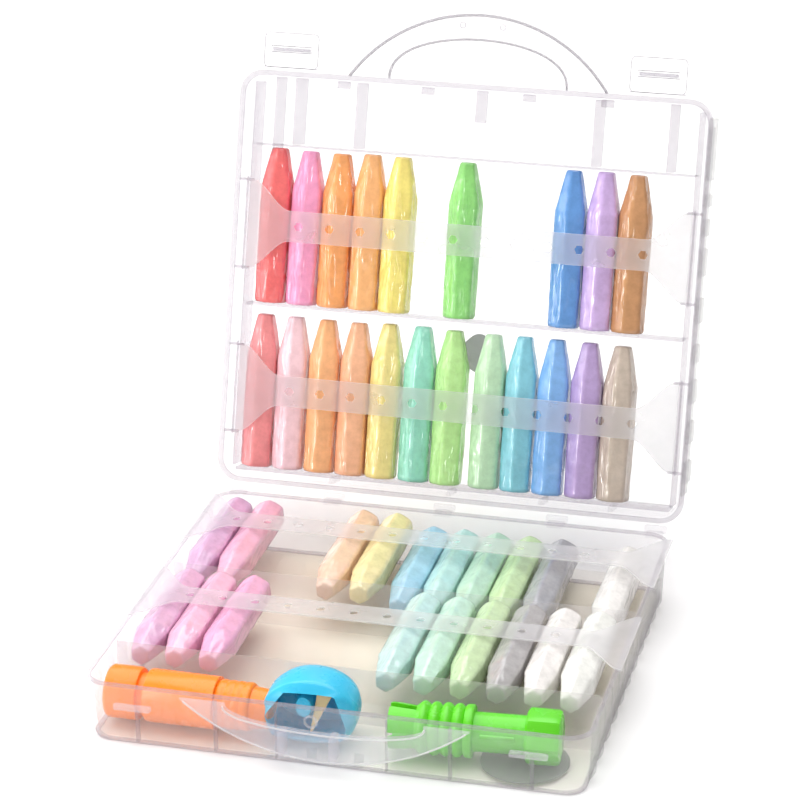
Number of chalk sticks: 40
